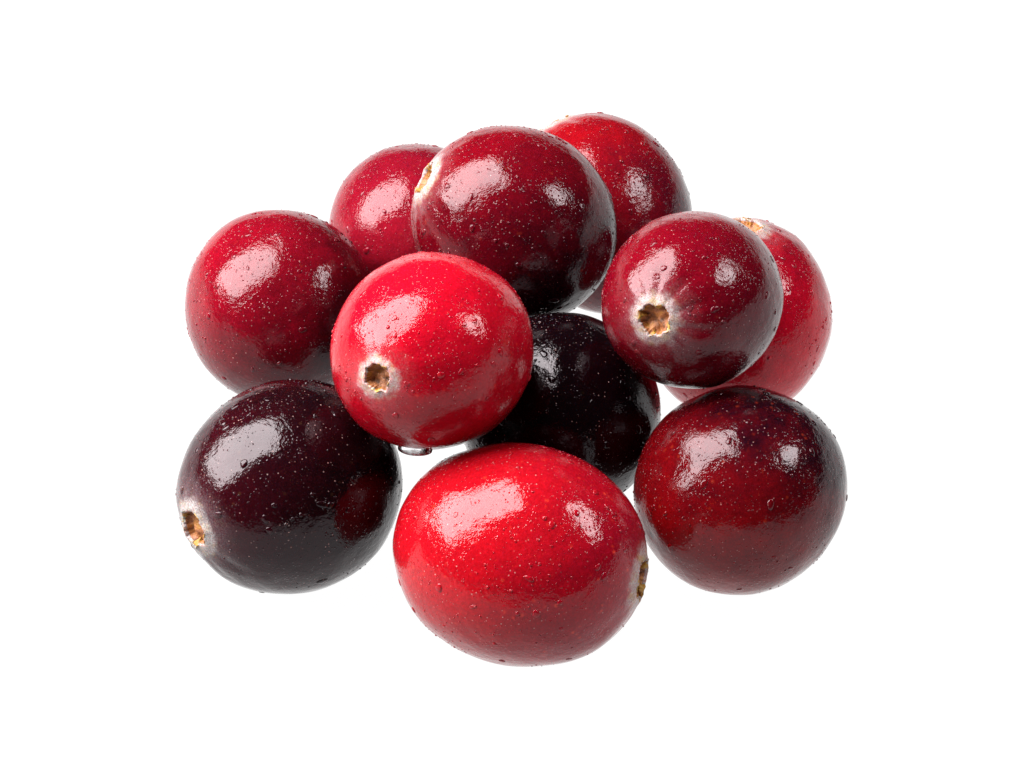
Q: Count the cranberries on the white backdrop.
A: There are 11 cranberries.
